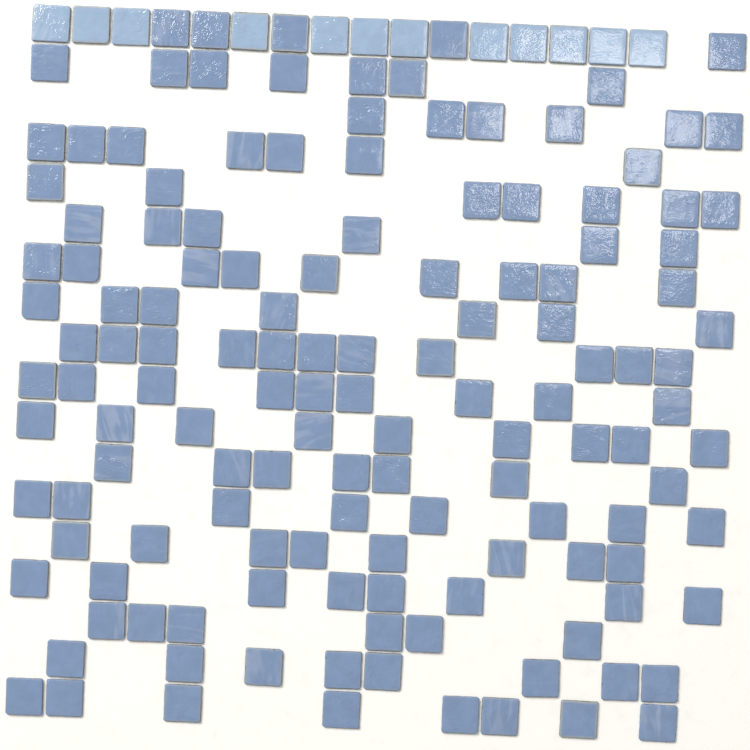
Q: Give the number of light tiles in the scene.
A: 12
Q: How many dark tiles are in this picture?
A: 136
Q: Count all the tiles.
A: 148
